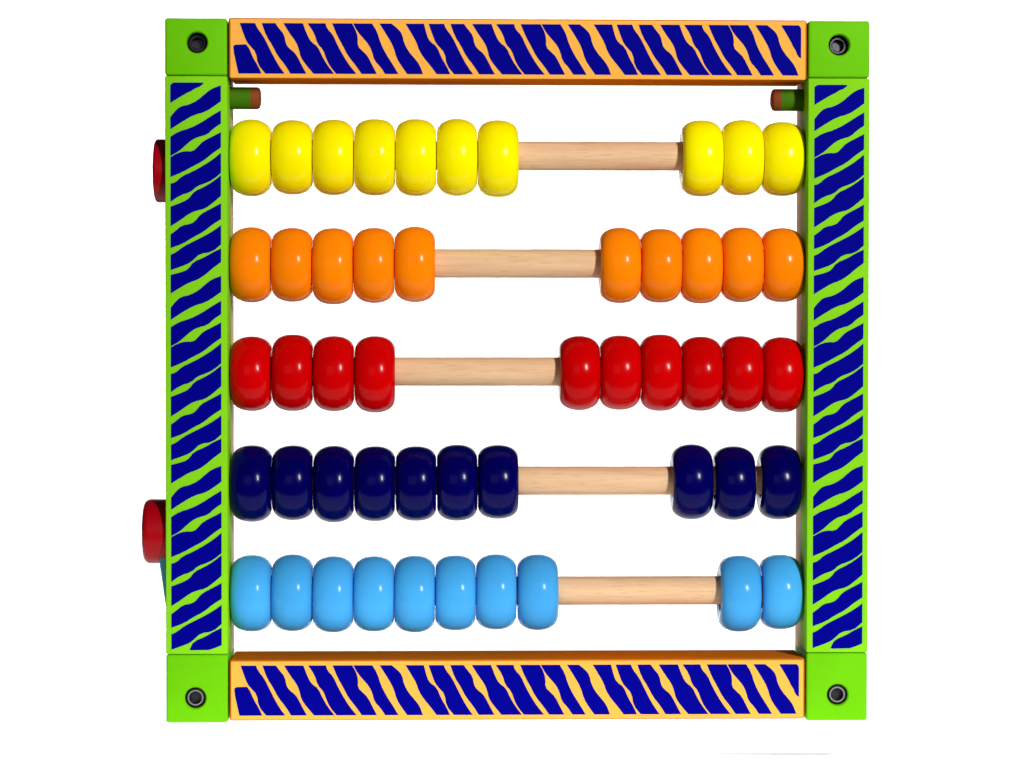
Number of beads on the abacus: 50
